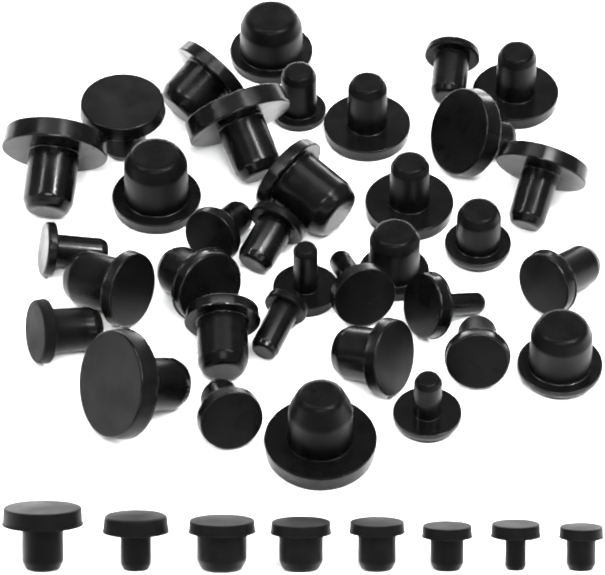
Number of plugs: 43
